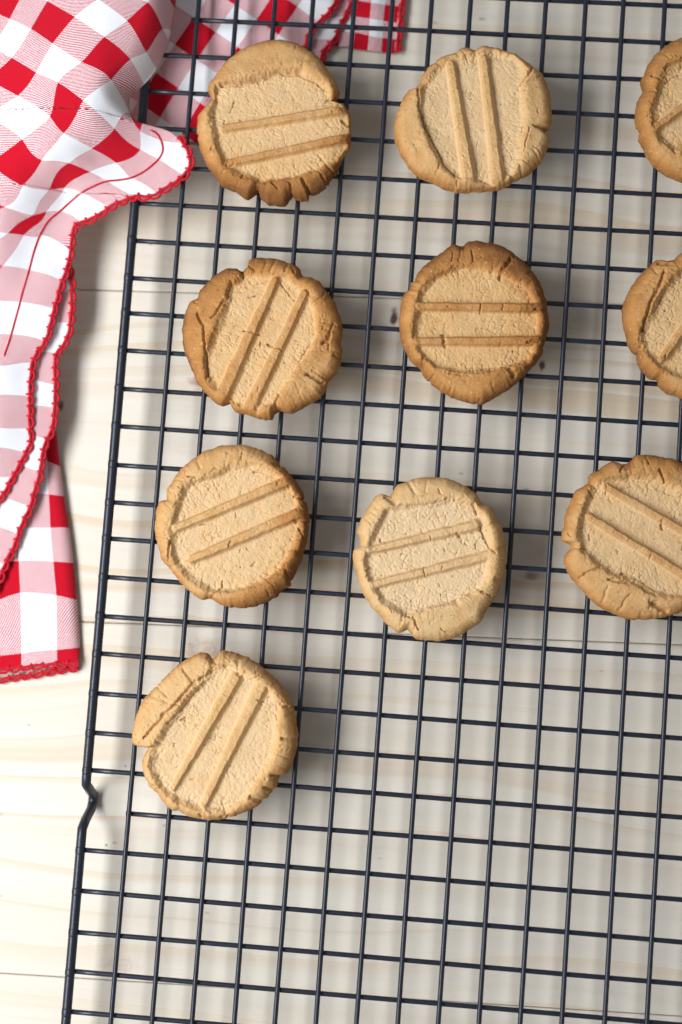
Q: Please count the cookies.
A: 10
